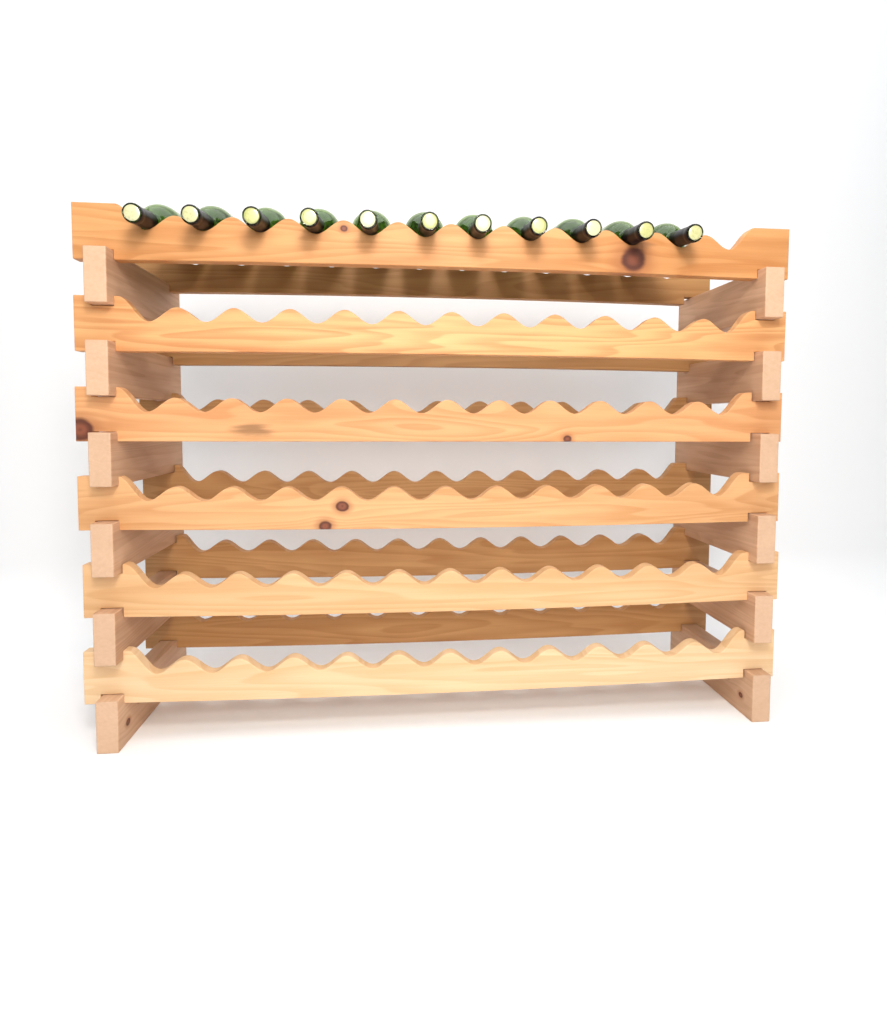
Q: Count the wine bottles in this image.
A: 11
